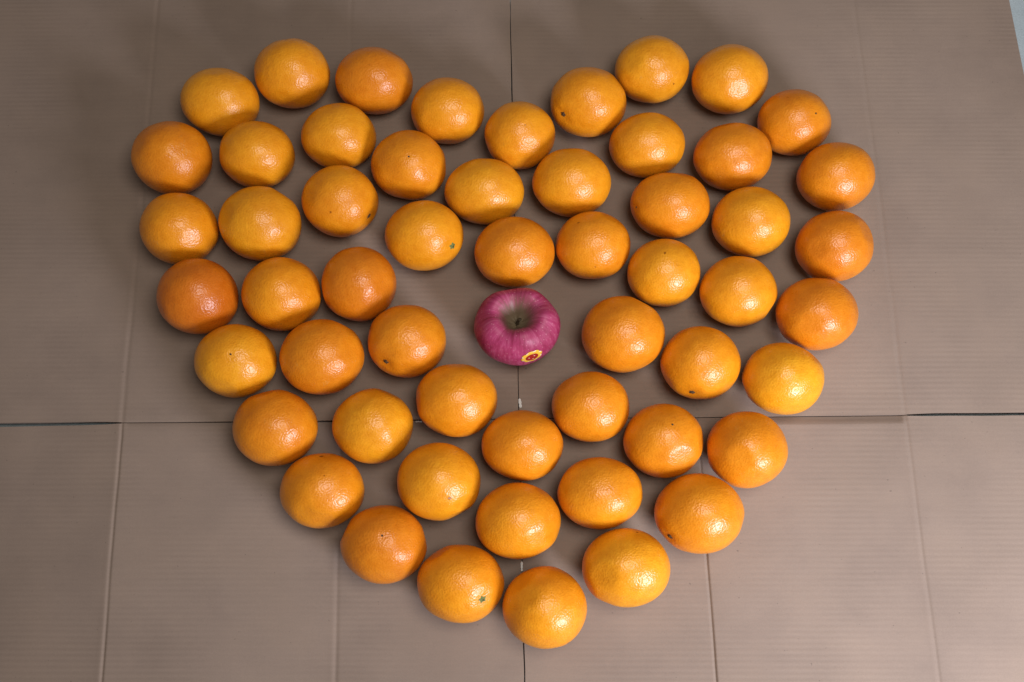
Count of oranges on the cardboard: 55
